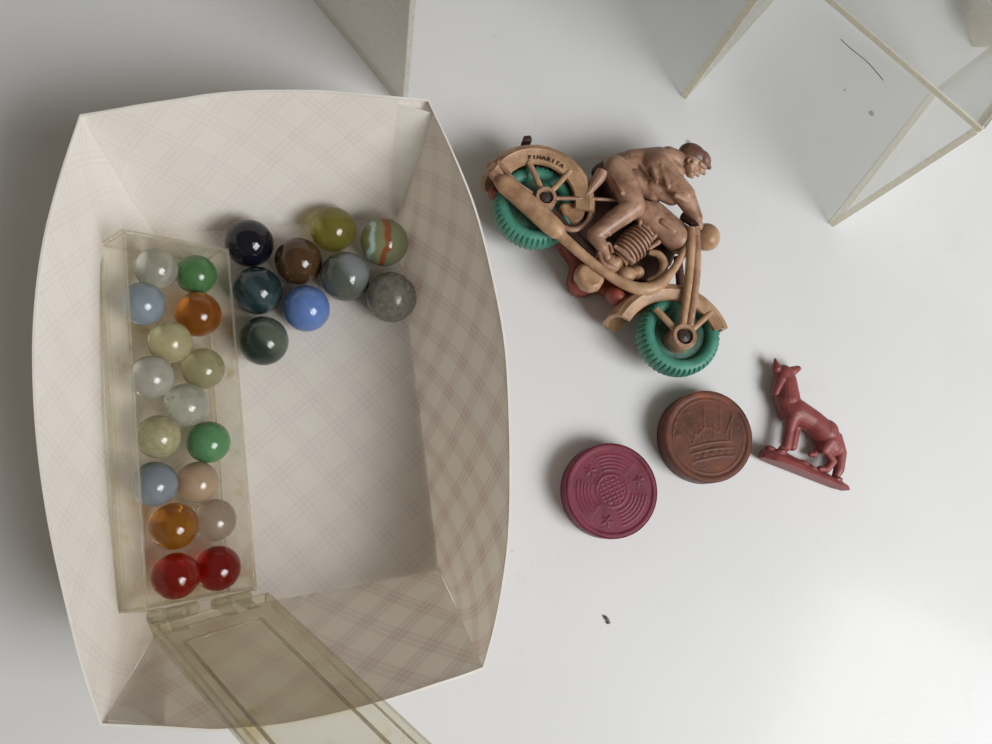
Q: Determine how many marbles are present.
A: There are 25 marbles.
